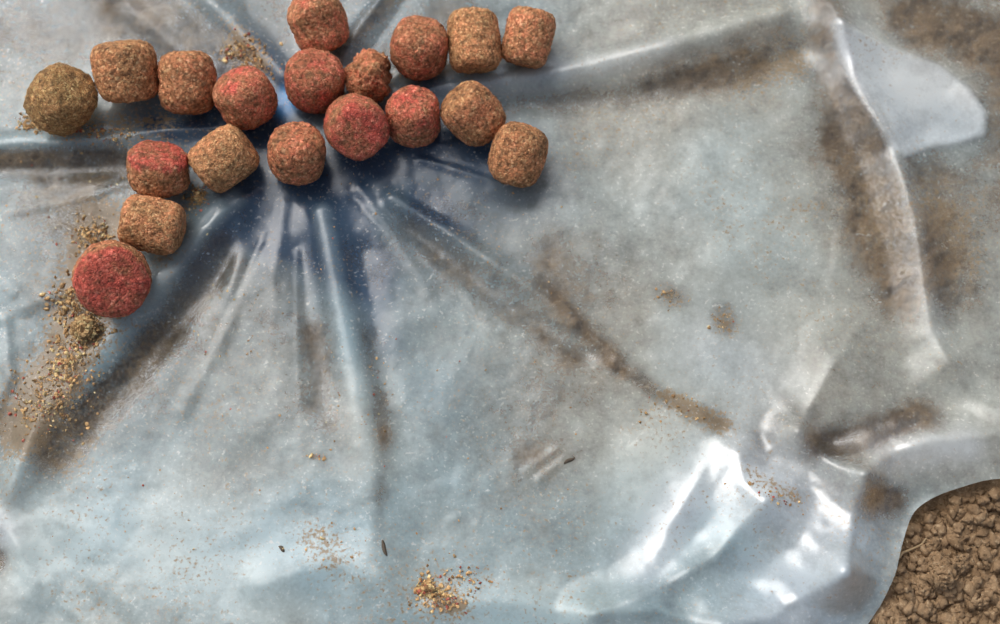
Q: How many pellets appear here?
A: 19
